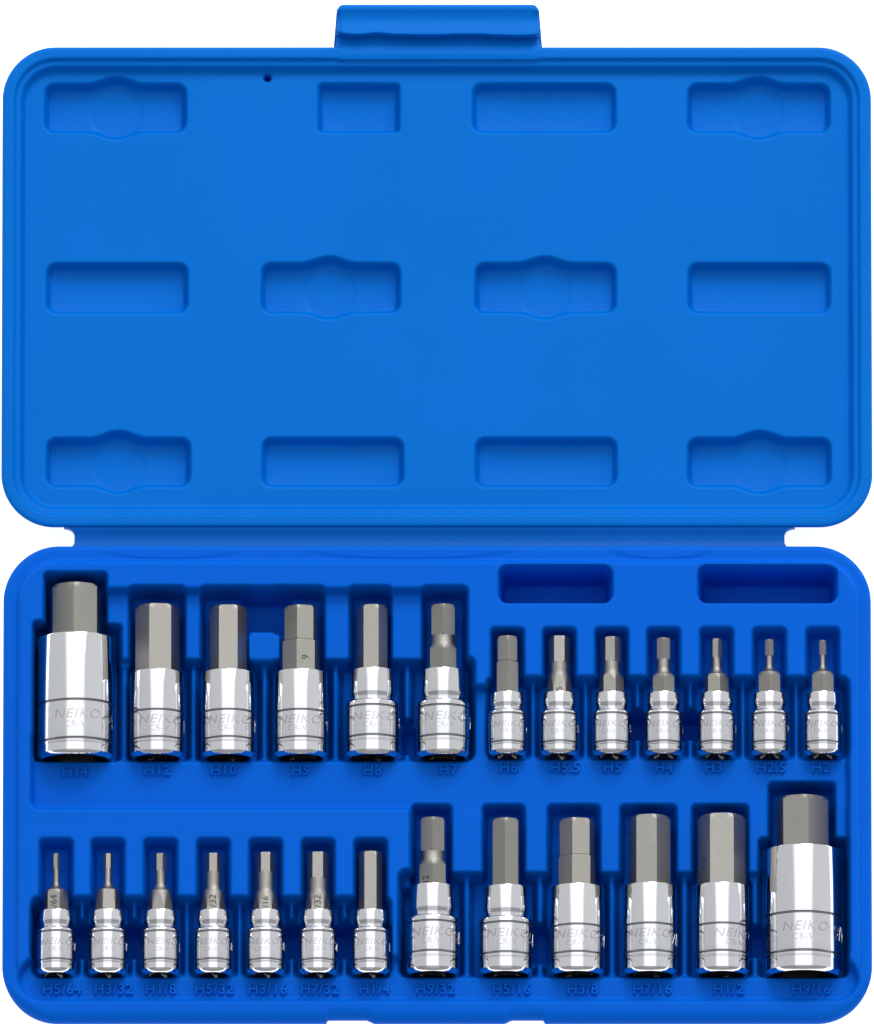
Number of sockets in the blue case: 26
